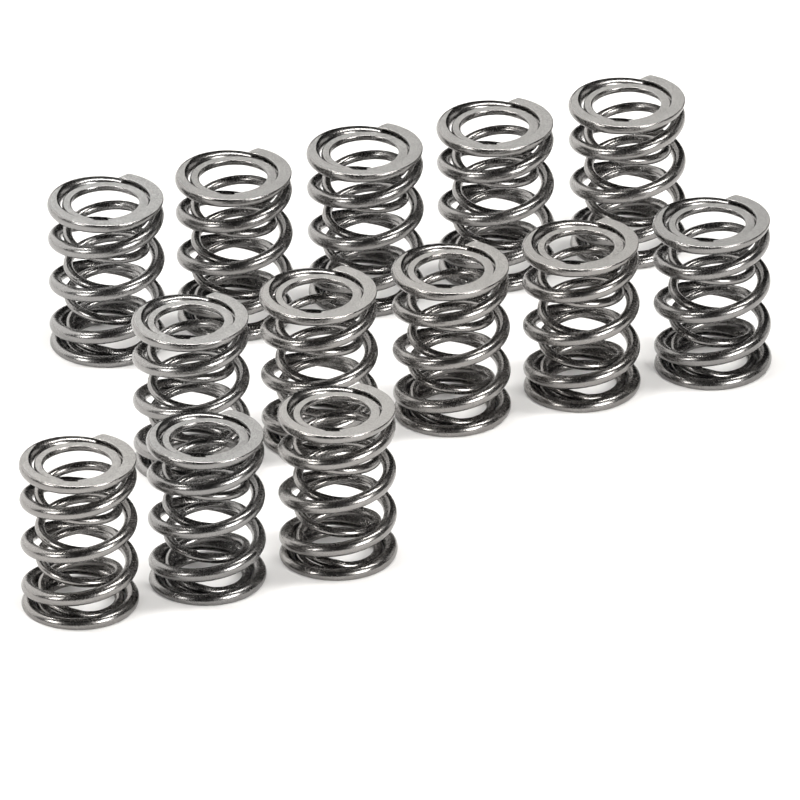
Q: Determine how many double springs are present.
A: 13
